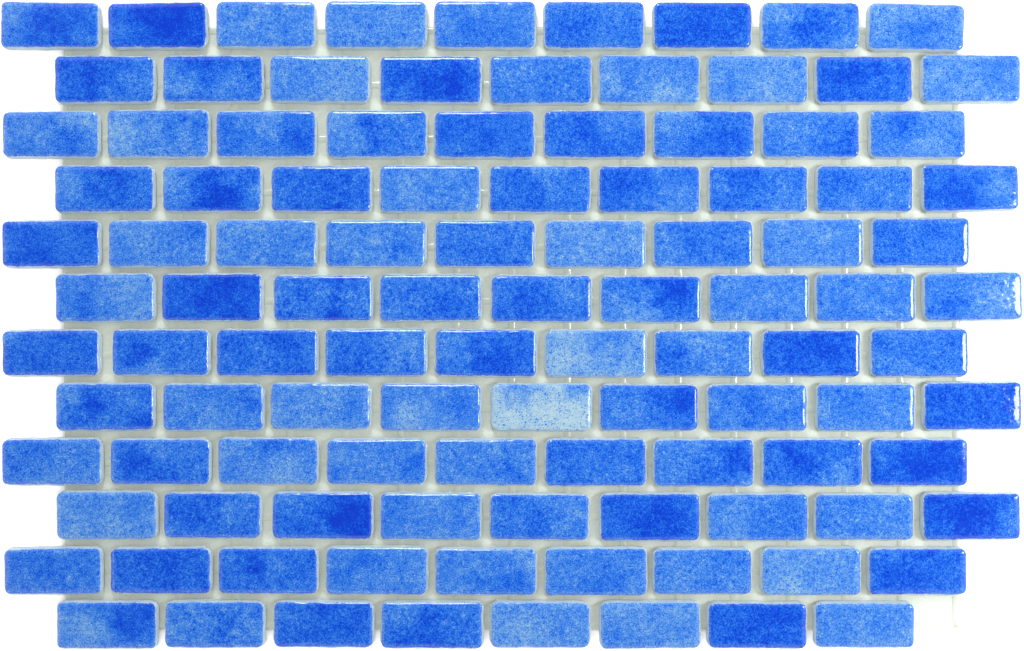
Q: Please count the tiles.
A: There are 107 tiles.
